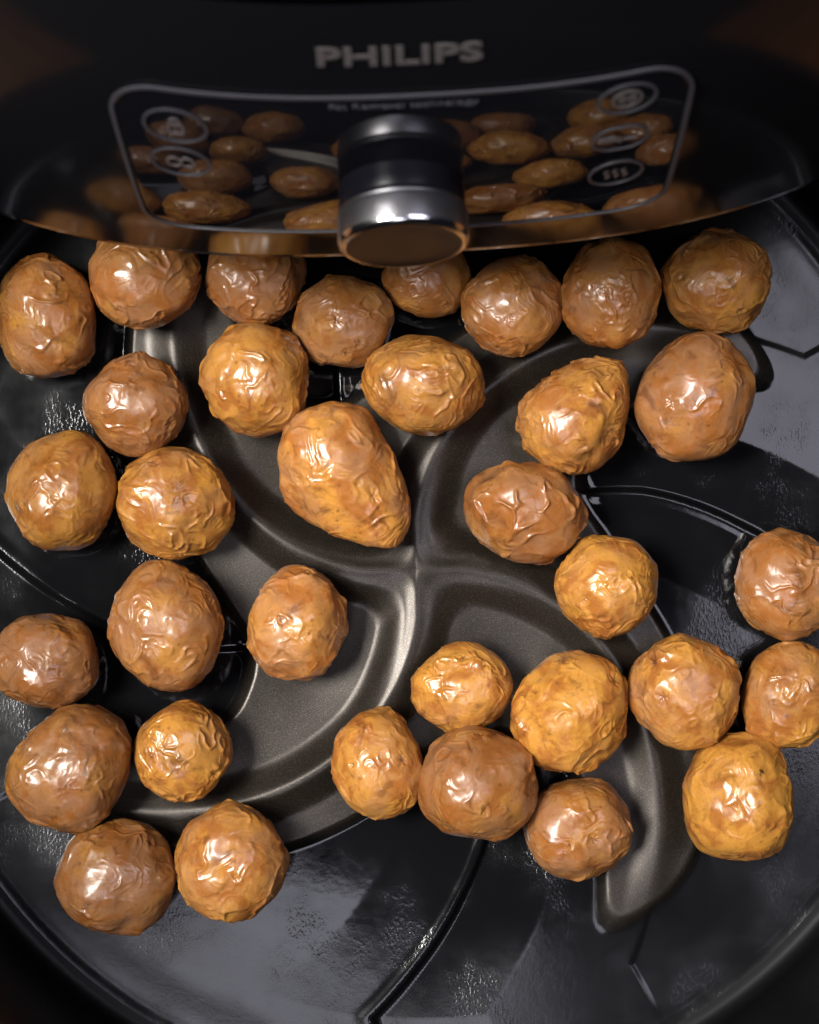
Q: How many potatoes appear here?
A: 34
